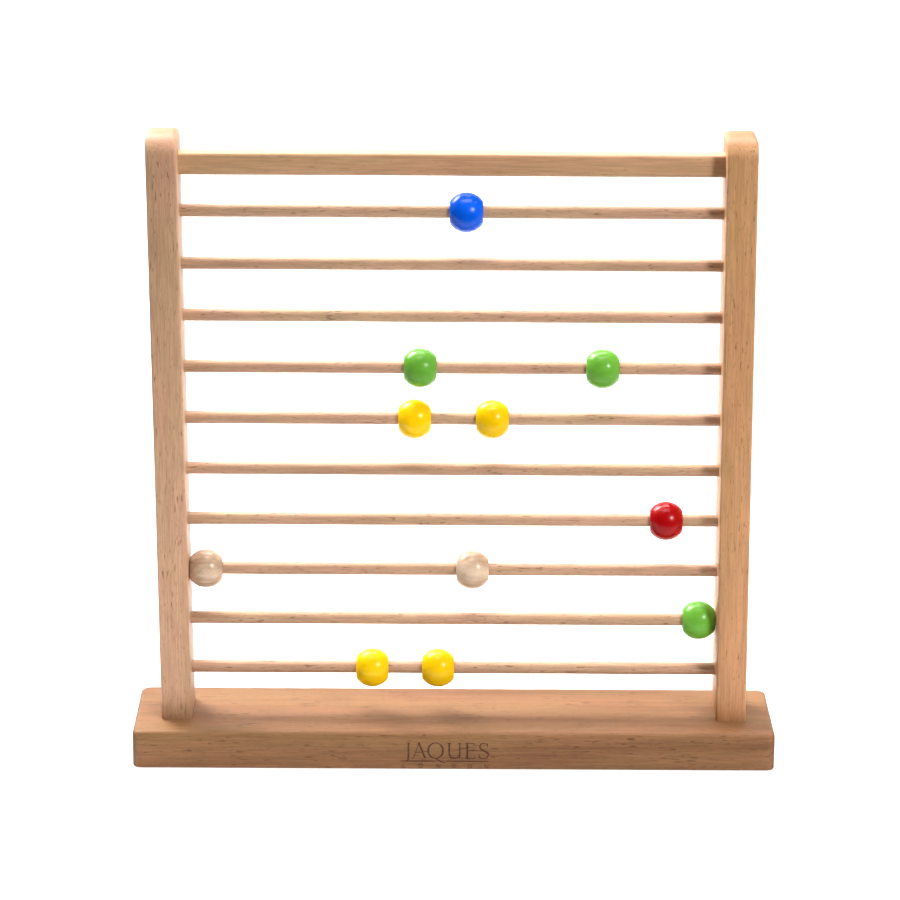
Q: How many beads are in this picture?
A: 11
